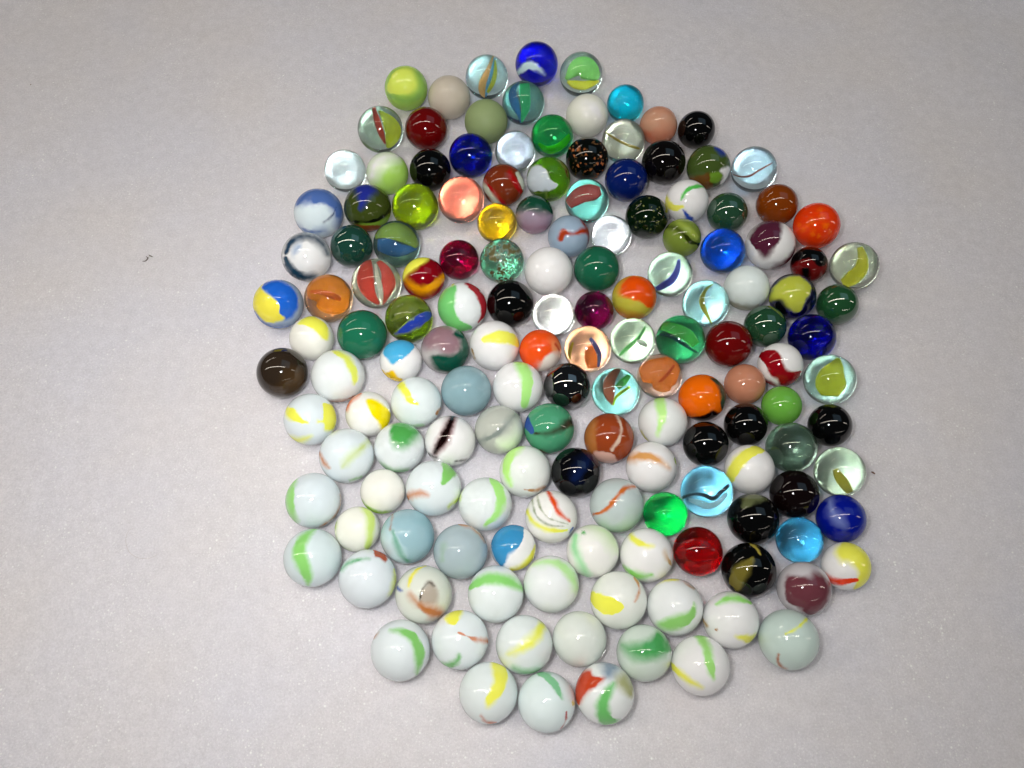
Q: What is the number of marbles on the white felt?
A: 151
